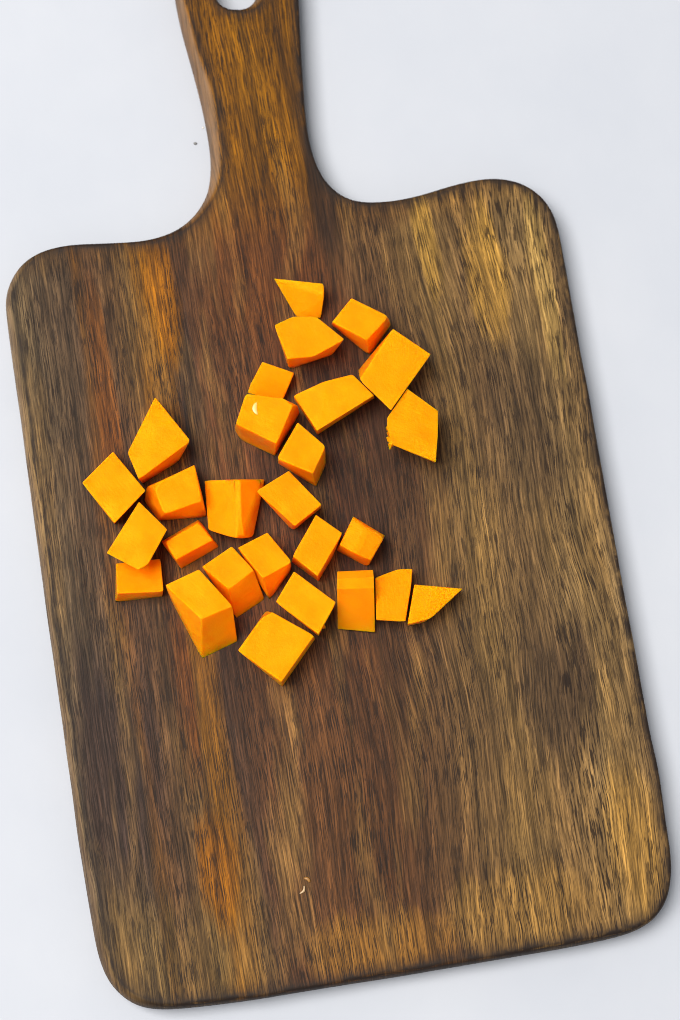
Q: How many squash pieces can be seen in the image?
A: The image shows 27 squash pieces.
